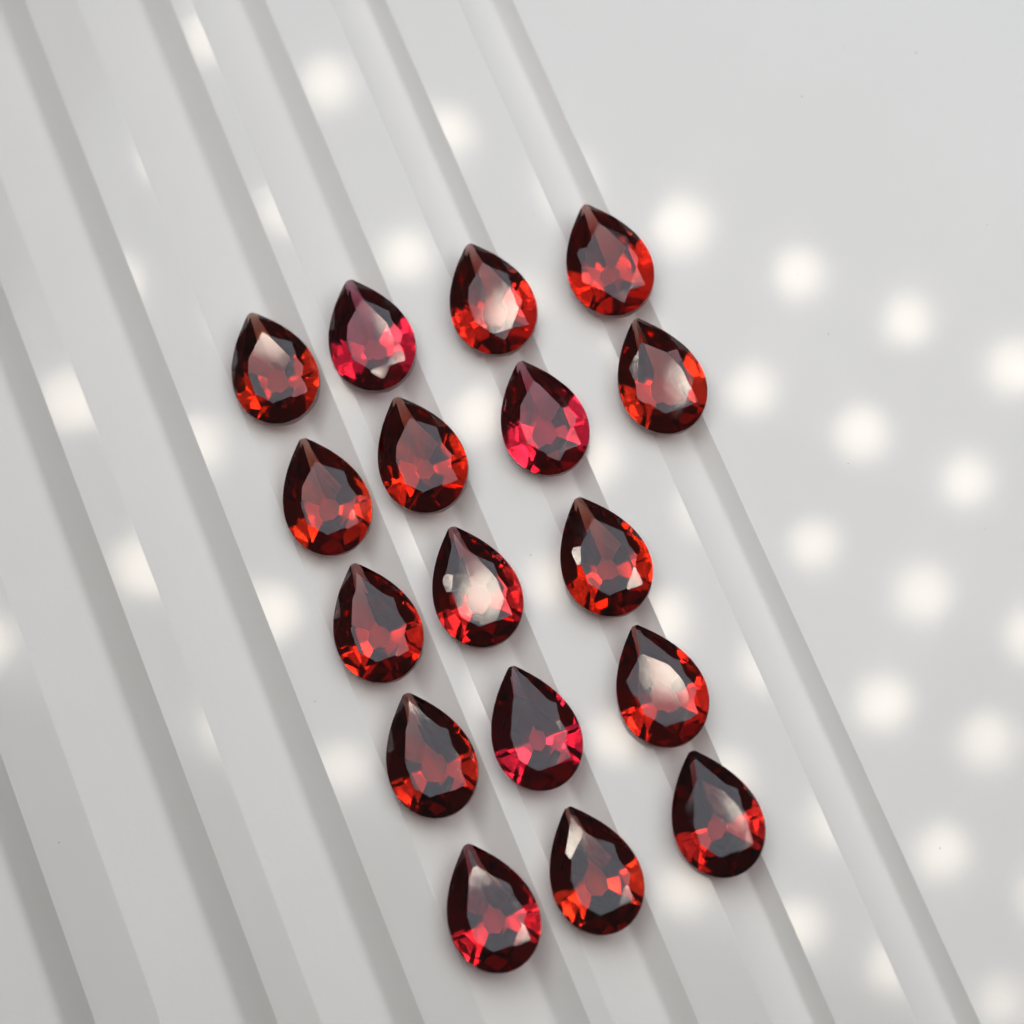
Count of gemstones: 17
